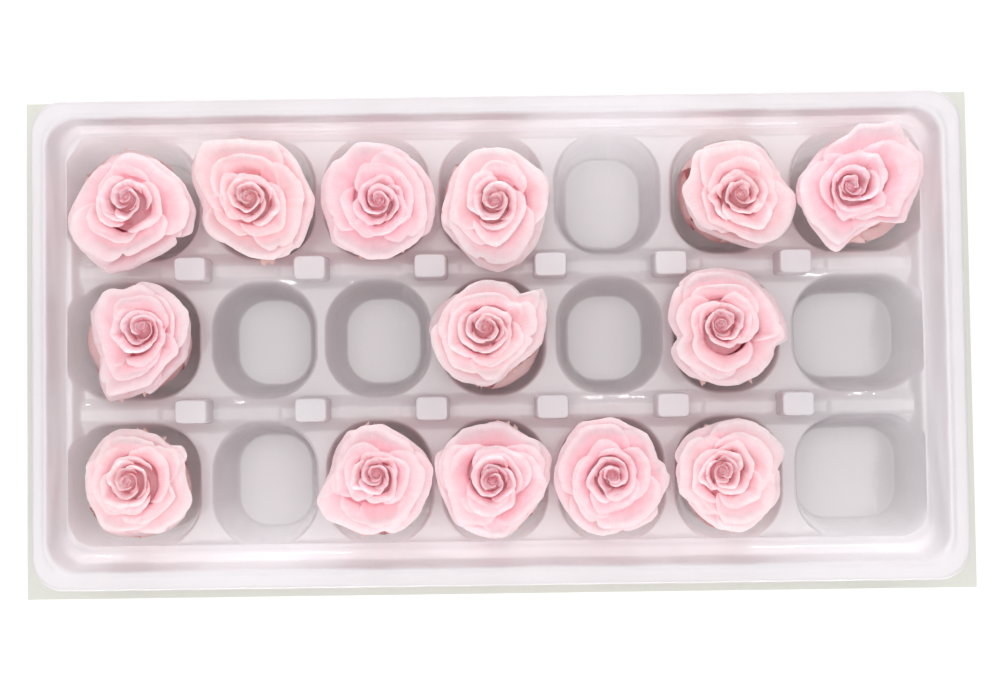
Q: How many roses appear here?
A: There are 14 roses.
